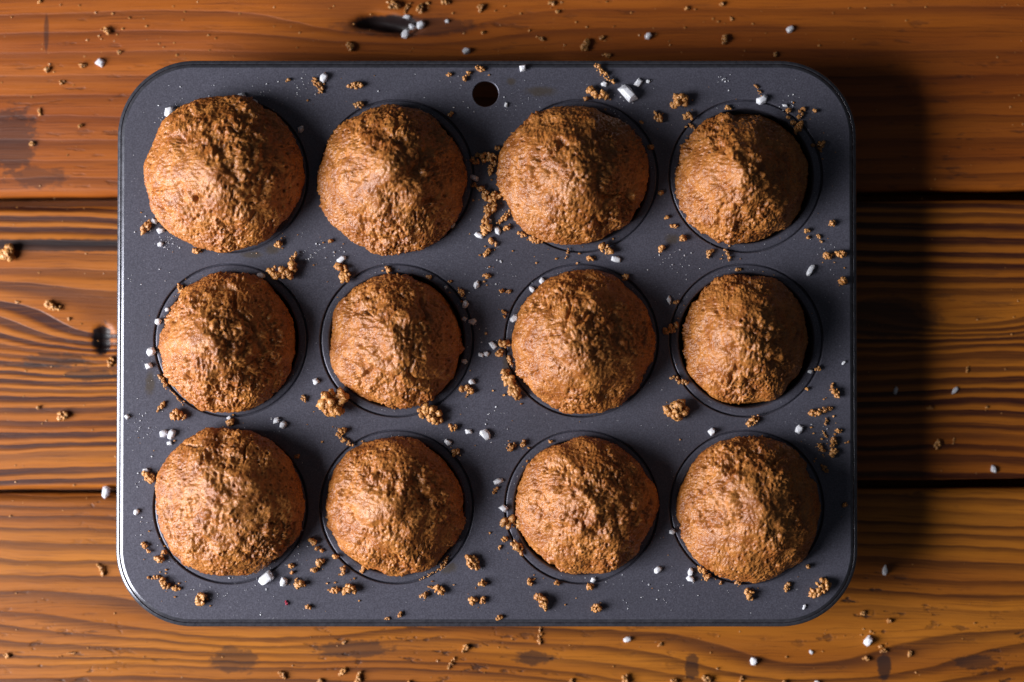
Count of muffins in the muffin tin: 12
